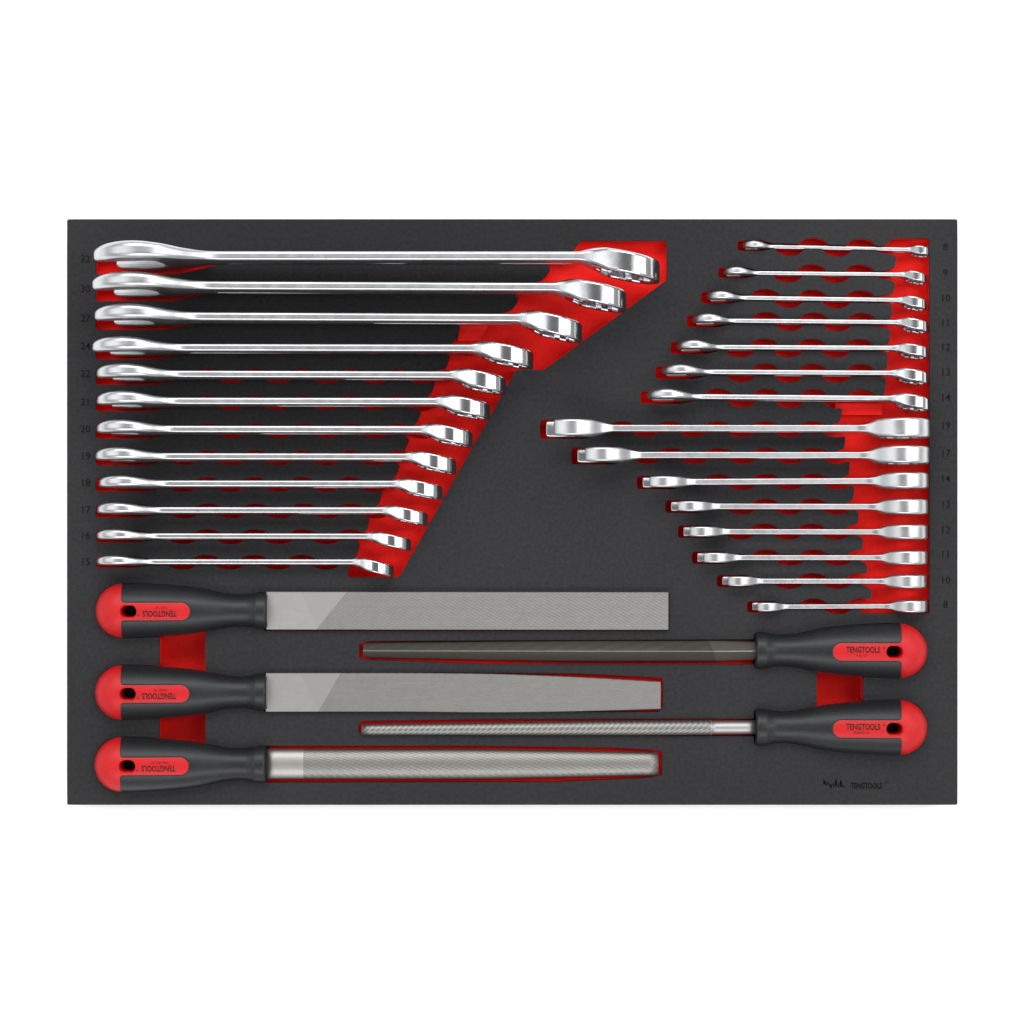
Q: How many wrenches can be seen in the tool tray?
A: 27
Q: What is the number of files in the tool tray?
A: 5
